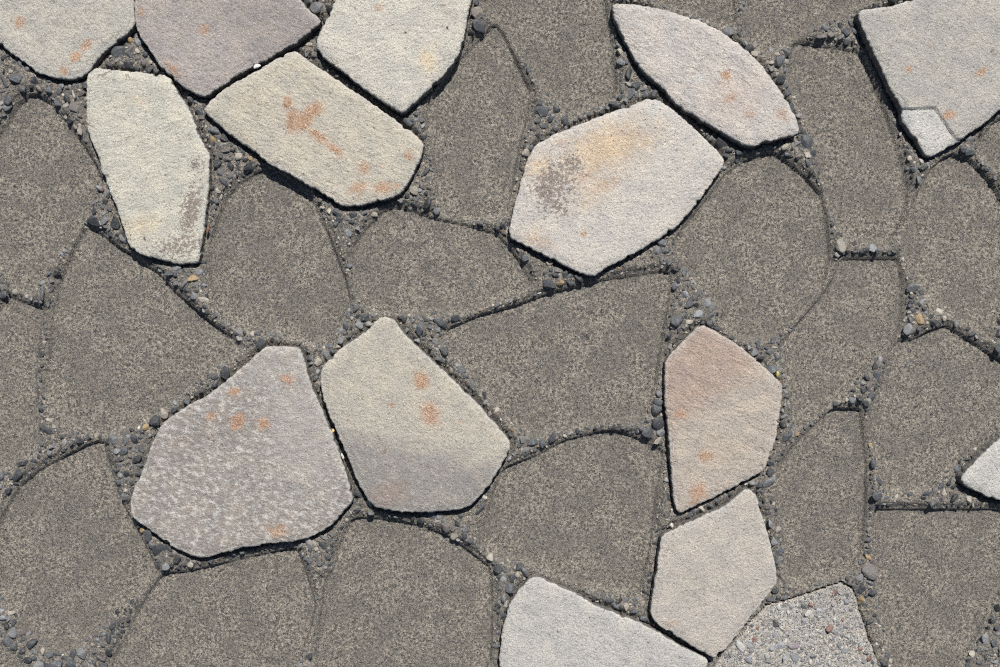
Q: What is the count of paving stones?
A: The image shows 14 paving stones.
